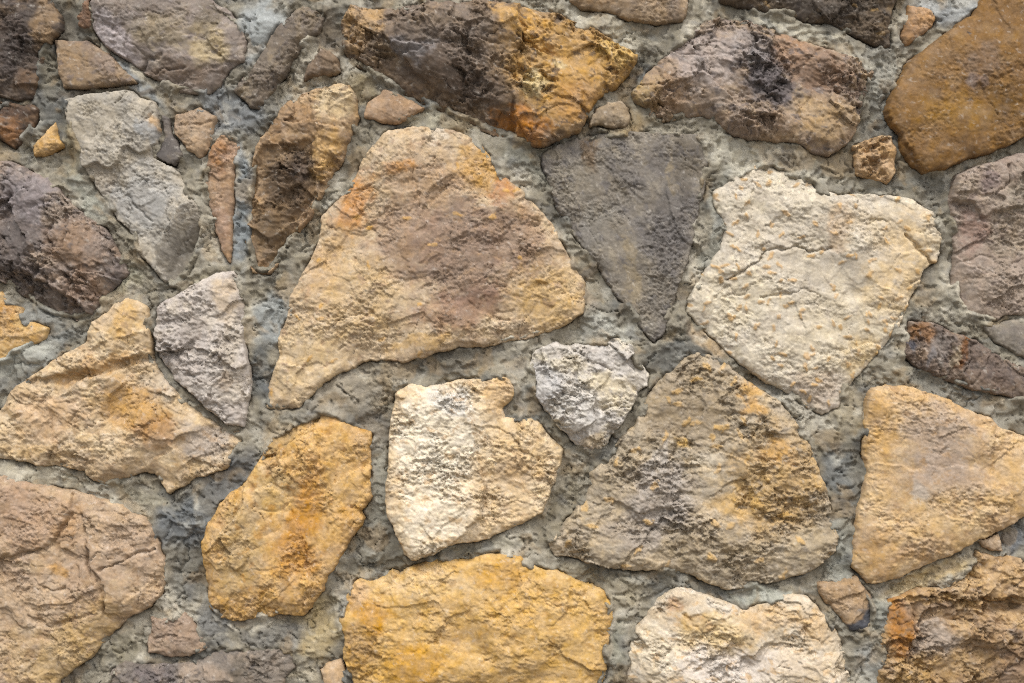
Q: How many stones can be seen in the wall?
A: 46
